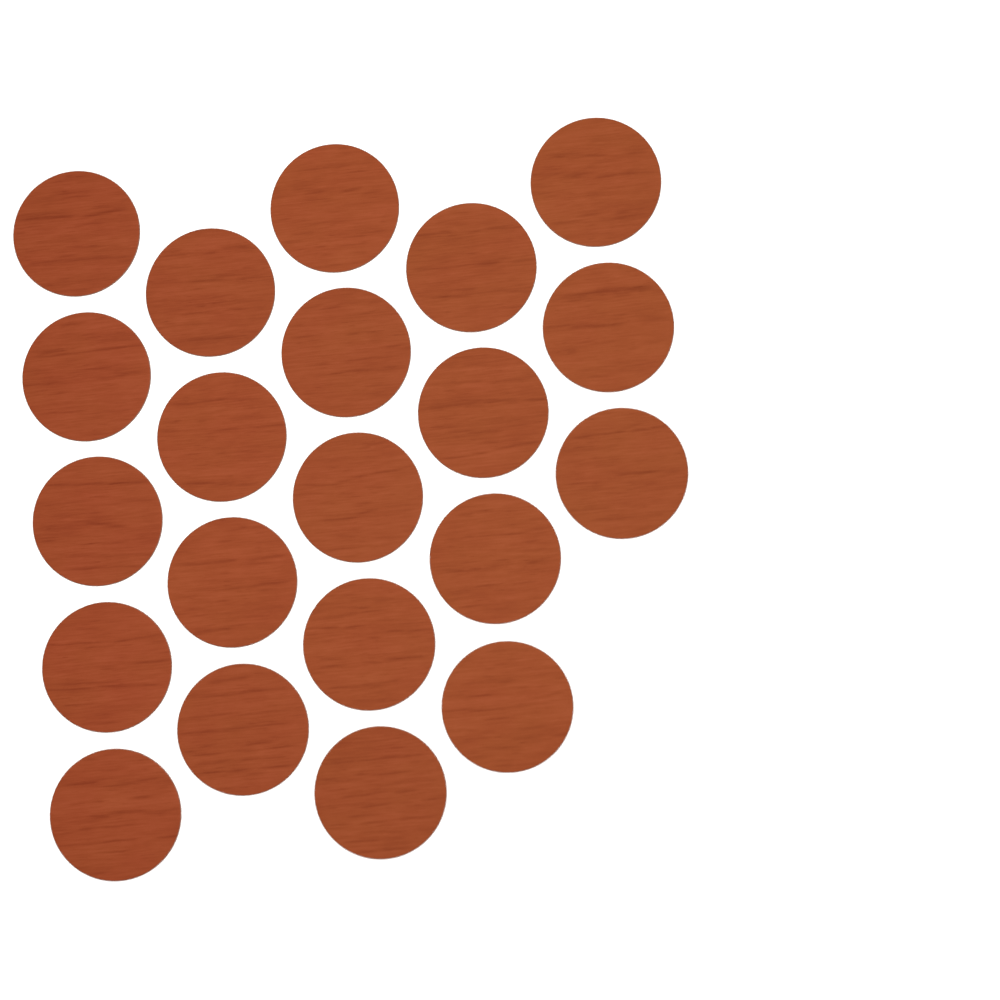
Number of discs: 21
